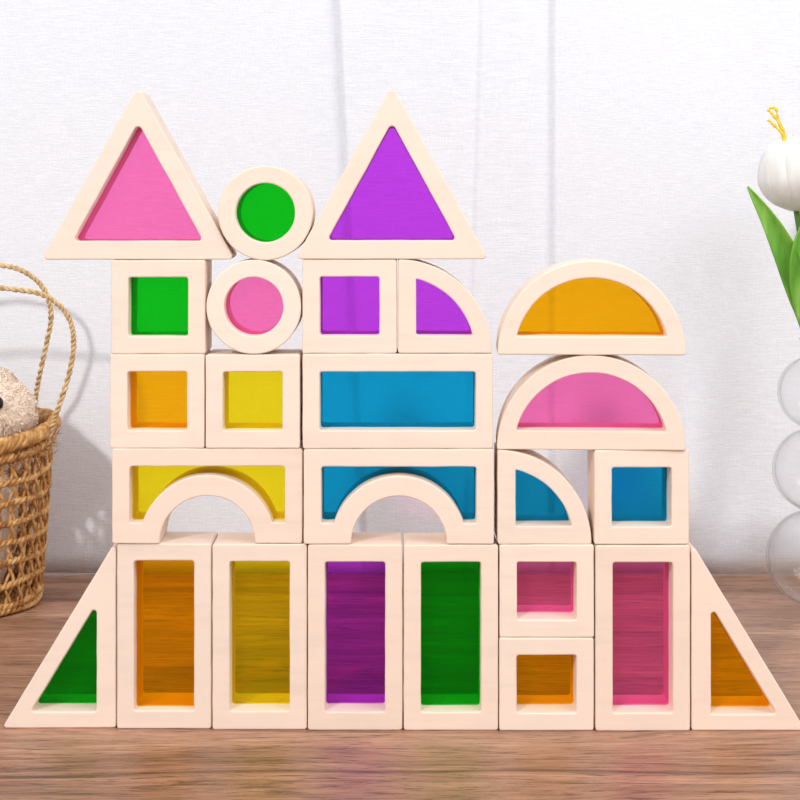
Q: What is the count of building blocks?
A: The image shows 25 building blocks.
